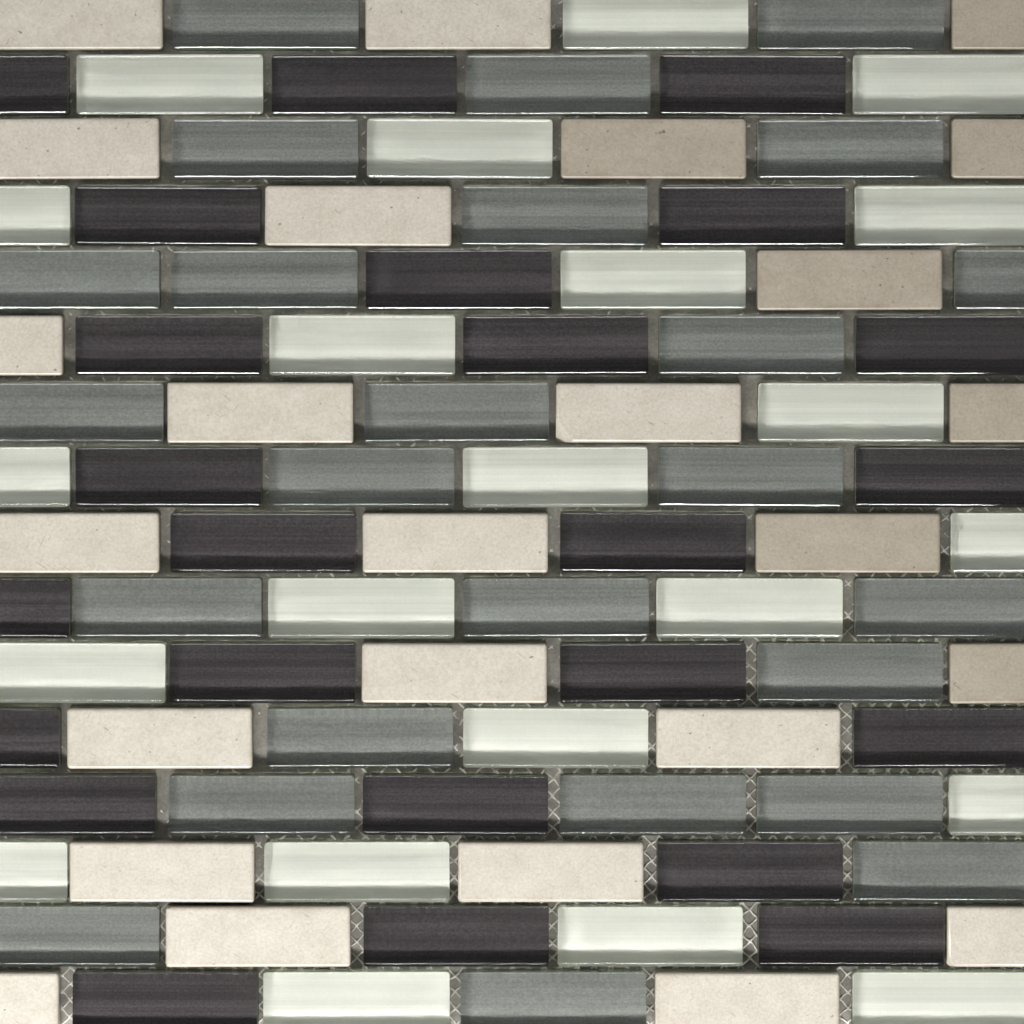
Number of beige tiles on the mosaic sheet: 25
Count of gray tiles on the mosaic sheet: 25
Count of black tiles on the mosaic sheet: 24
